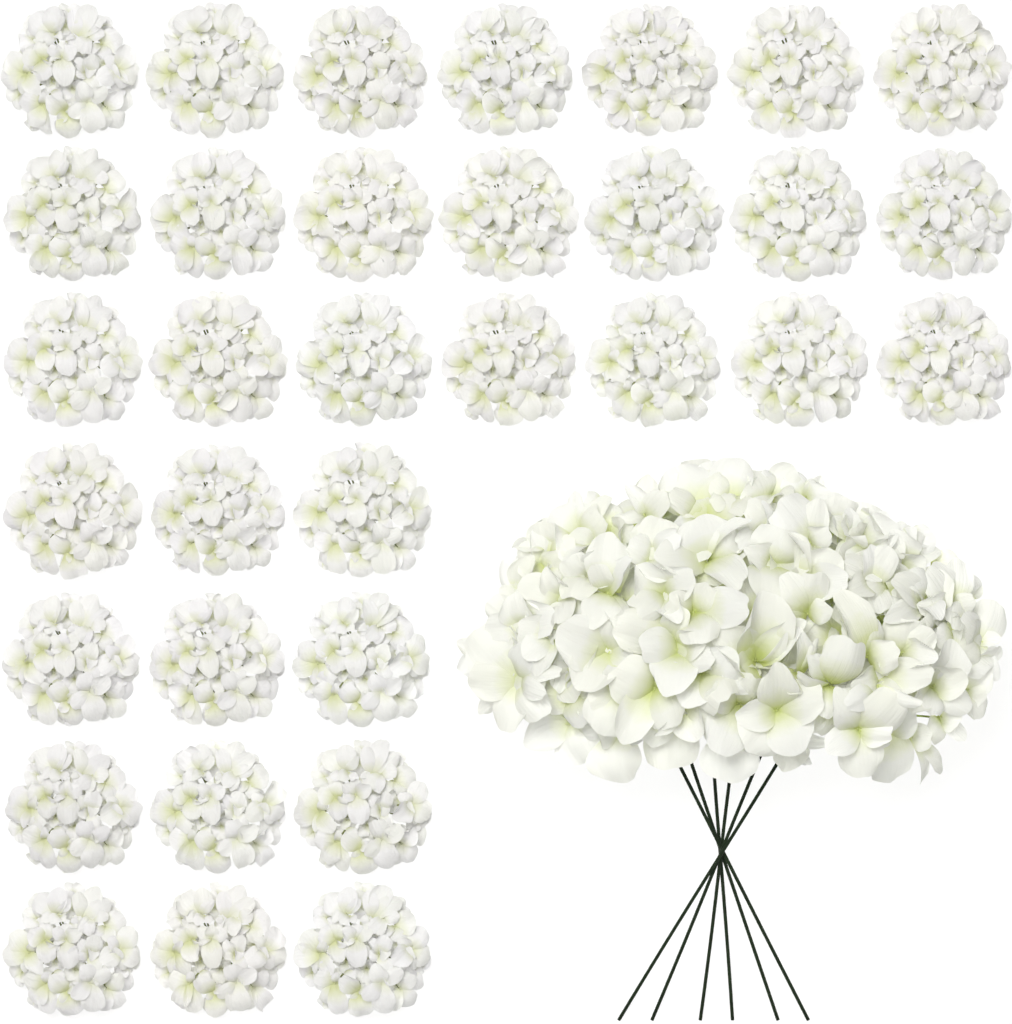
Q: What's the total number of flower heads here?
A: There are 33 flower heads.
